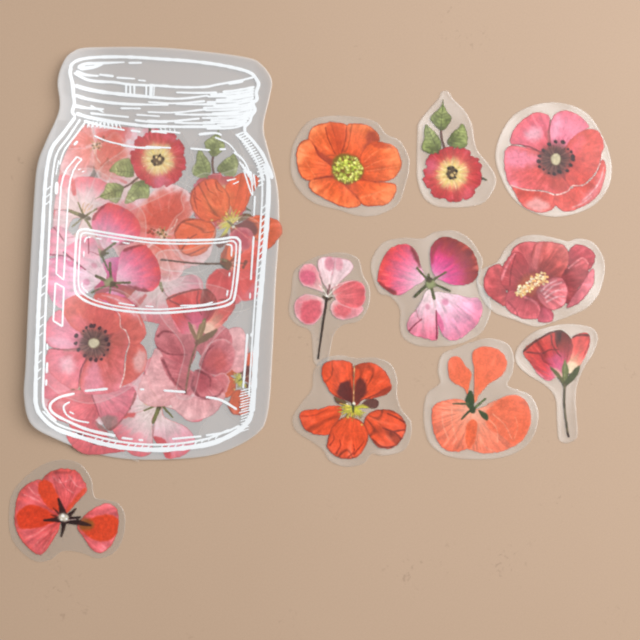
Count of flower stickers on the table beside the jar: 10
